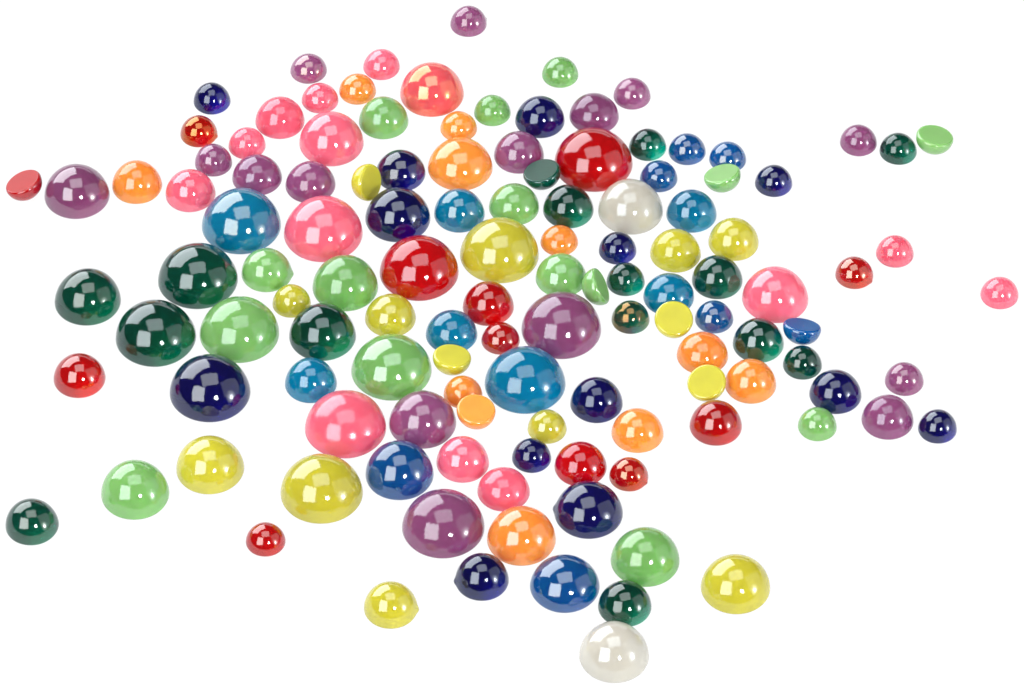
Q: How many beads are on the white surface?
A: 125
